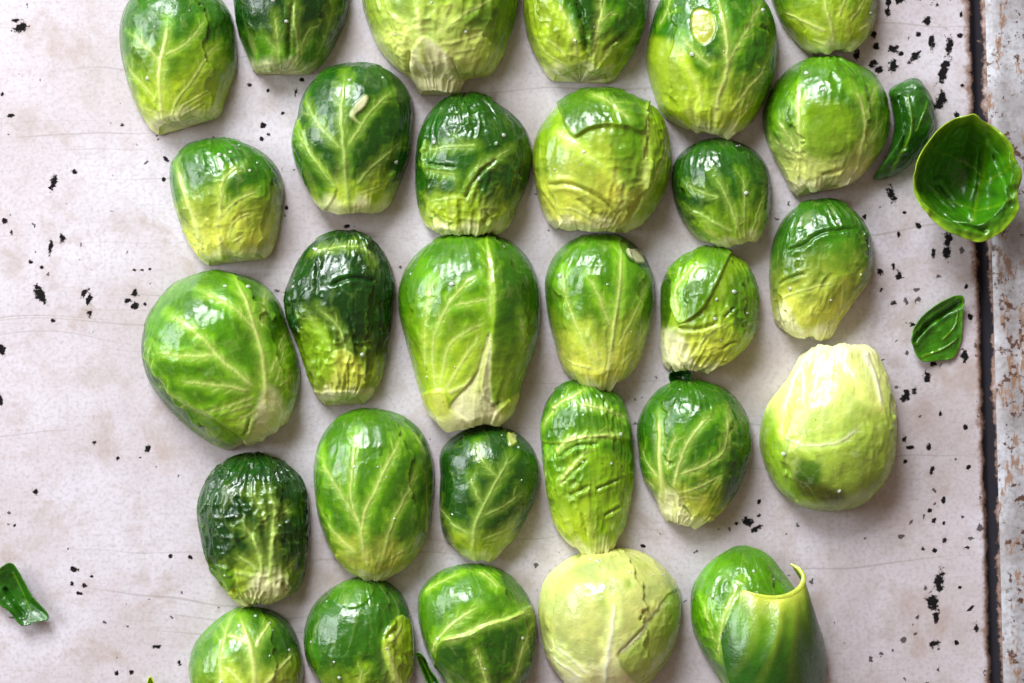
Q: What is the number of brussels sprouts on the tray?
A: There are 29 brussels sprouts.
